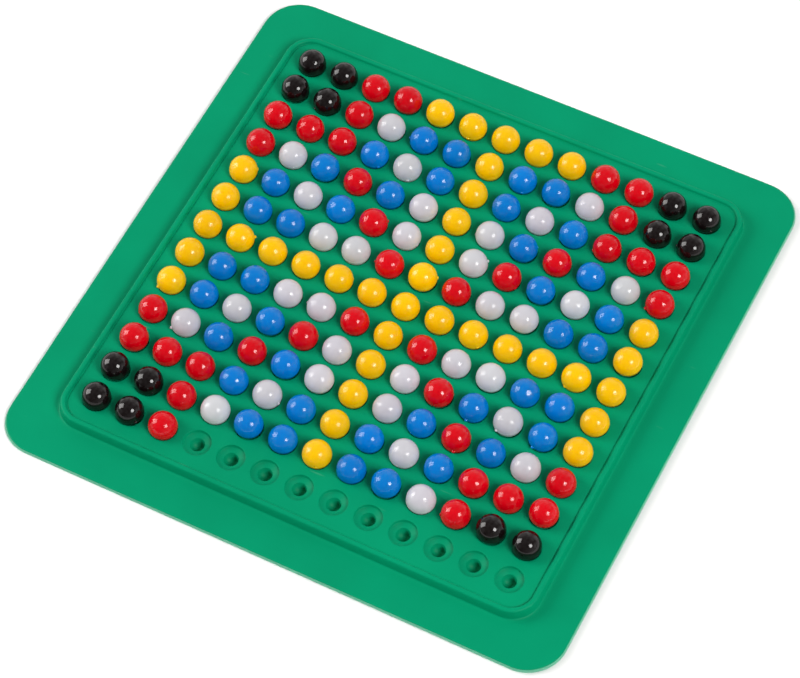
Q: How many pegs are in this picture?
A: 159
